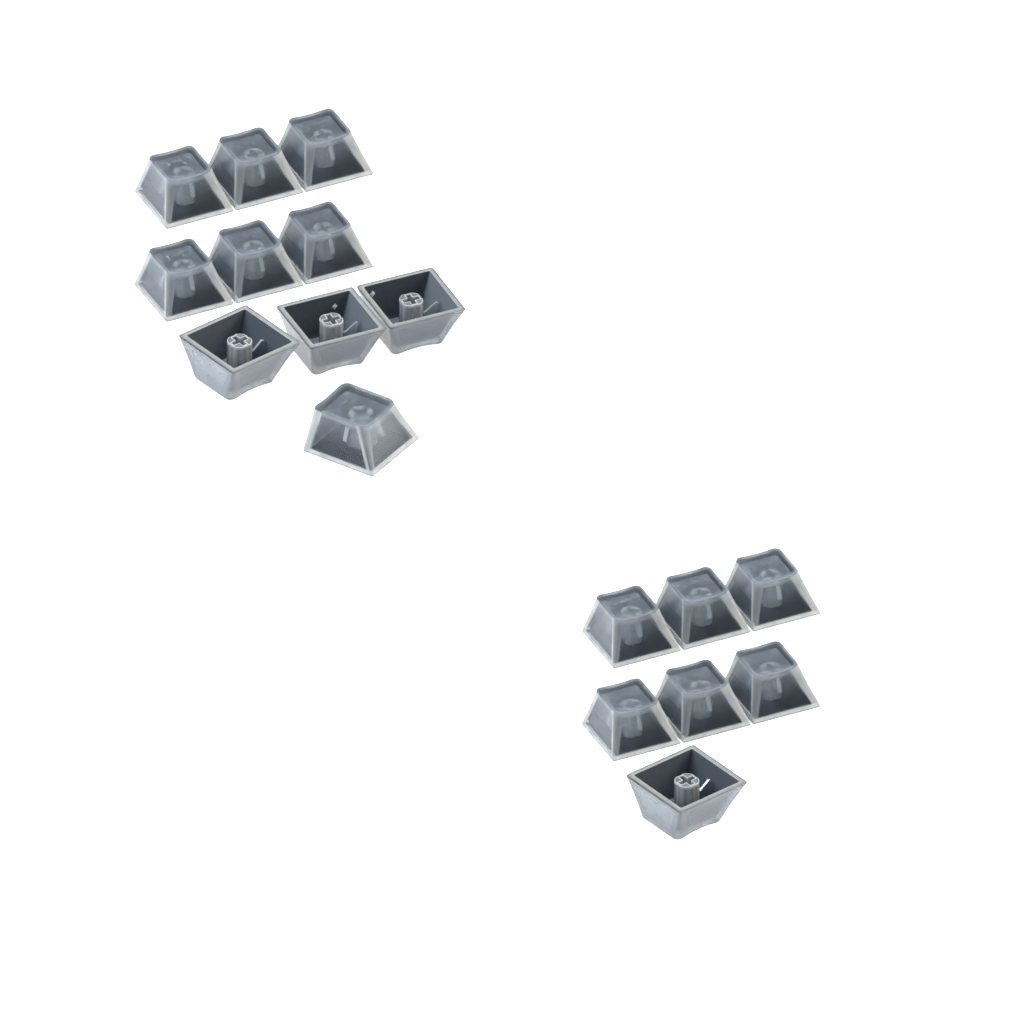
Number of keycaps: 17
